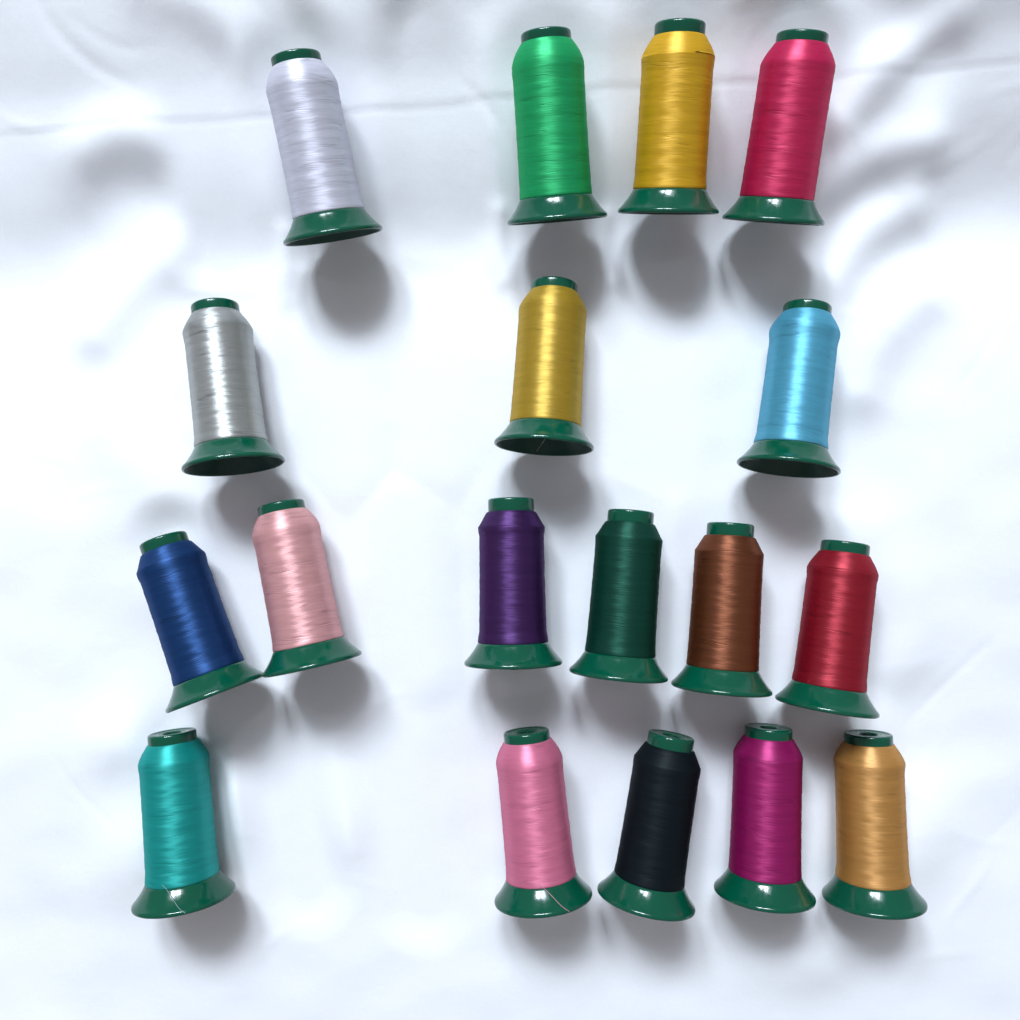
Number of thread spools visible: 18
